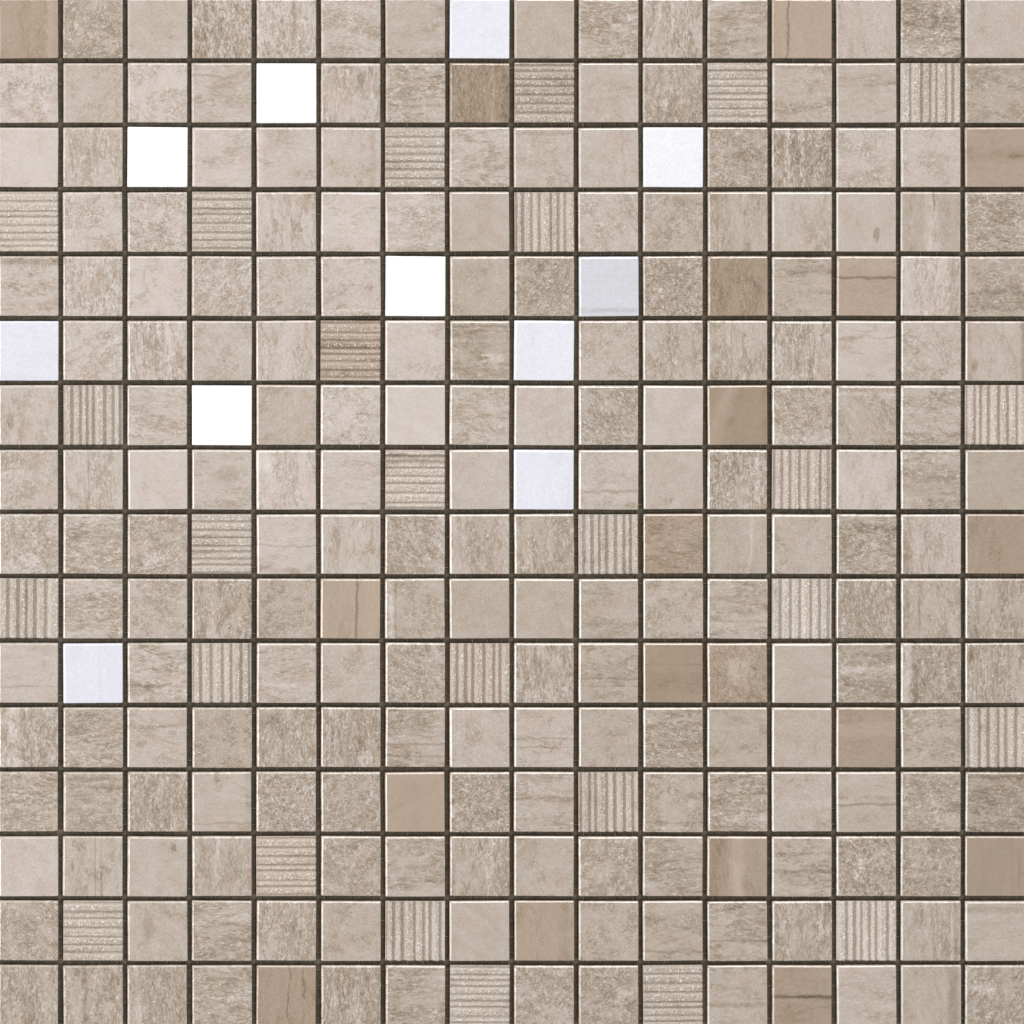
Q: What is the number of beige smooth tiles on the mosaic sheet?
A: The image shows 200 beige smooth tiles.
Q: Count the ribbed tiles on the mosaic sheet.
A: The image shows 26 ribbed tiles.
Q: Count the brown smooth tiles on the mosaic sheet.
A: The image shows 19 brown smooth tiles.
